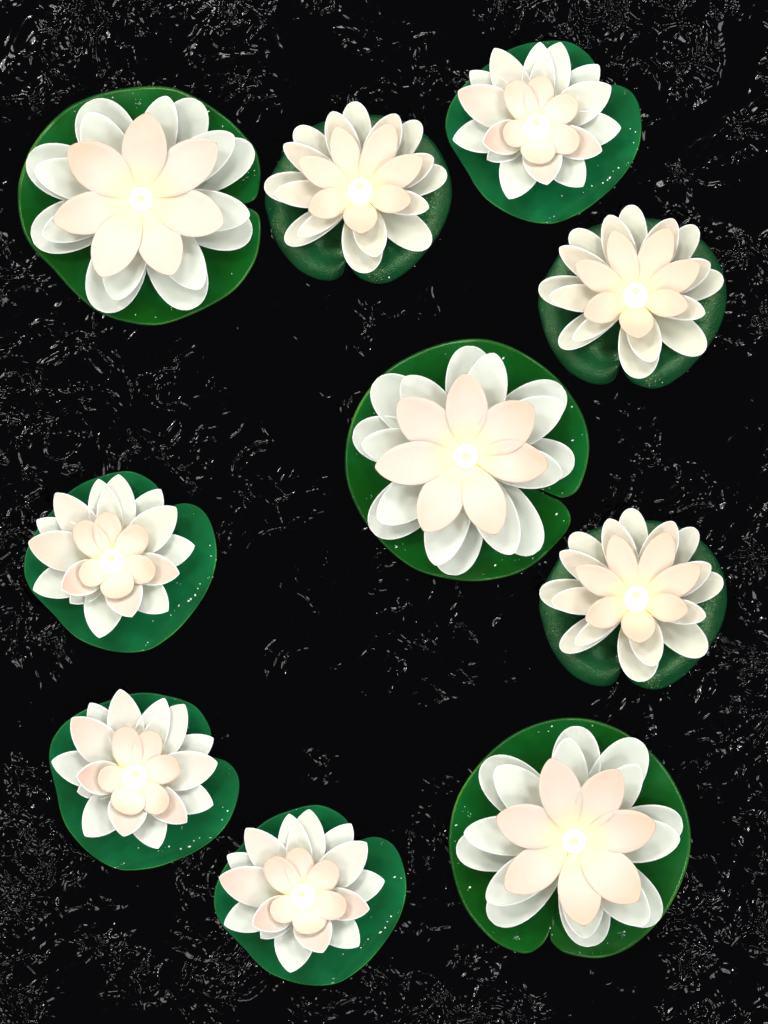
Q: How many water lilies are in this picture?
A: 10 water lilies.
